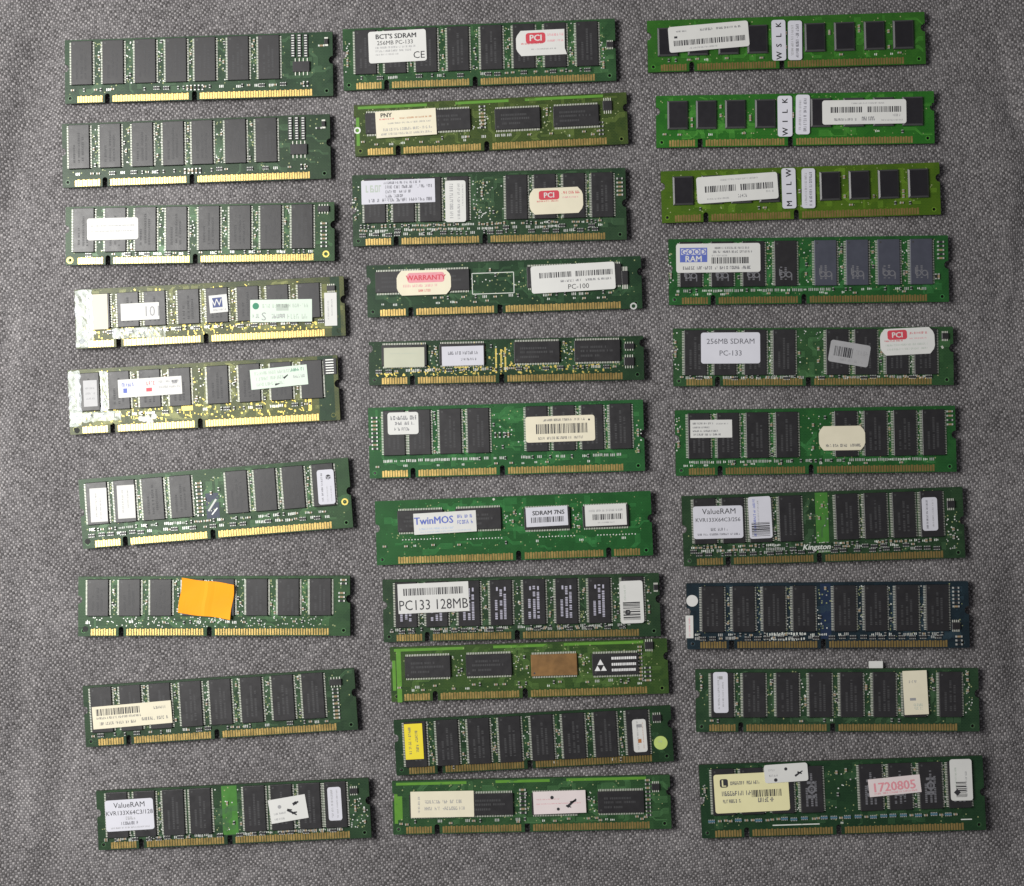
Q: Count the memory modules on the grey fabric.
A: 30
